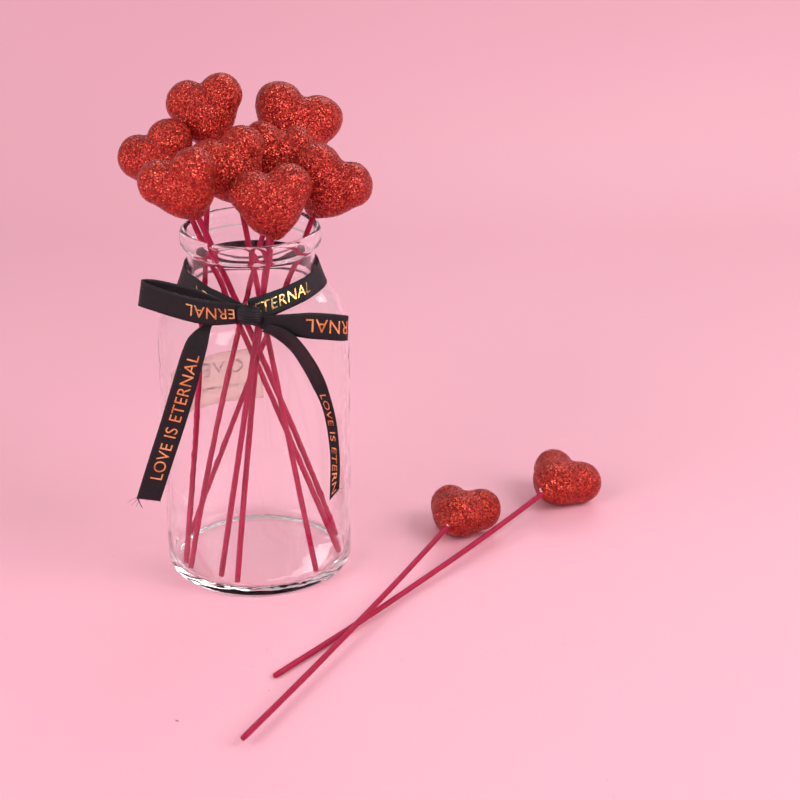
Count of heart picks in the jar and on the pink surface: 10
